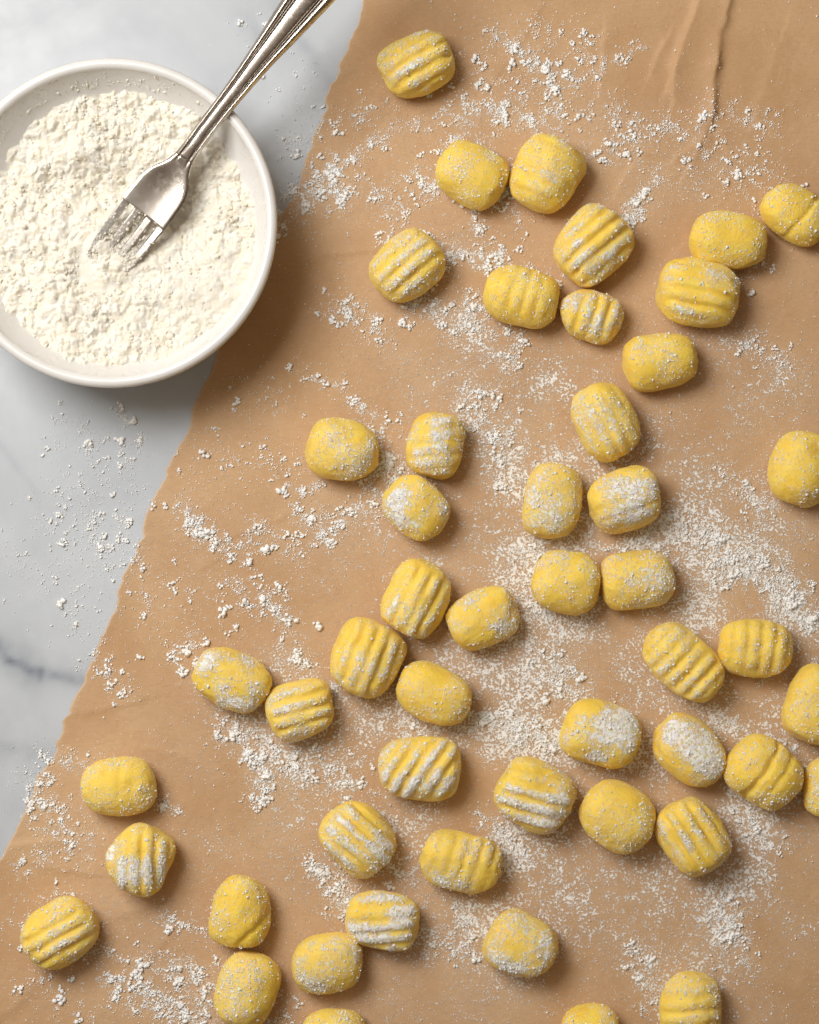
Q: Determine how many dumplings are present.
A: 50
